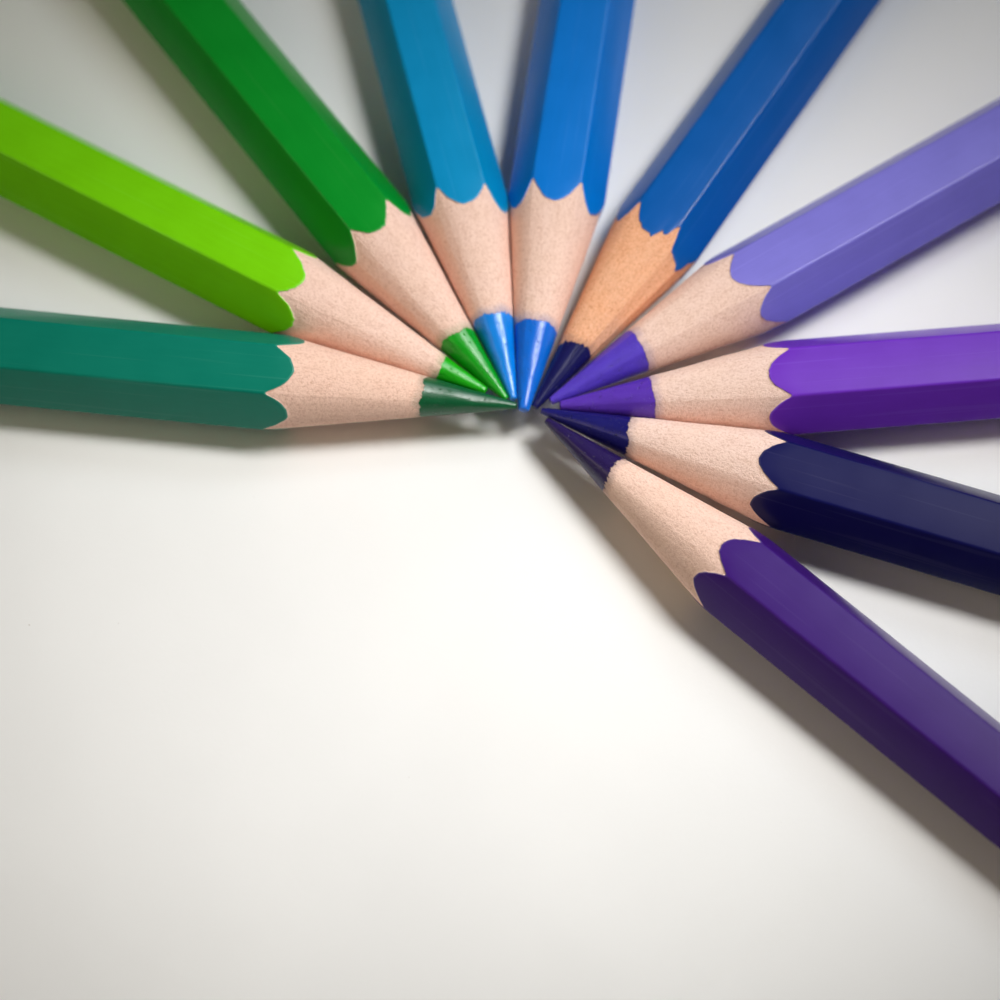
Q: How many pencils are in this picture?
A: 10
